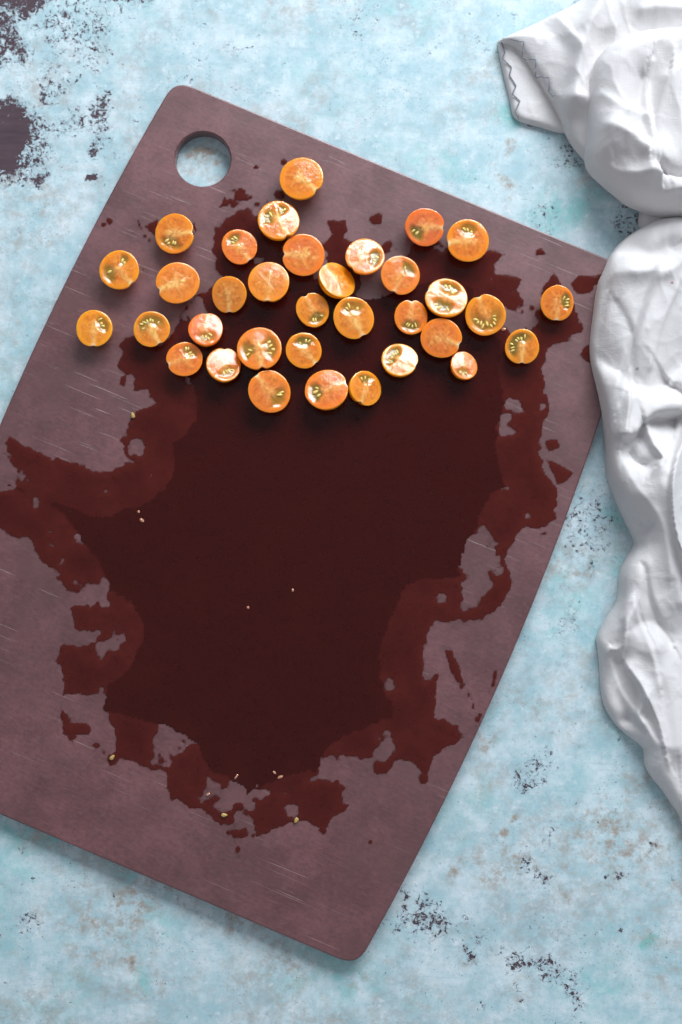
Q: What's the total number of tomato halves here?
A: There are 34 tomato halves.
